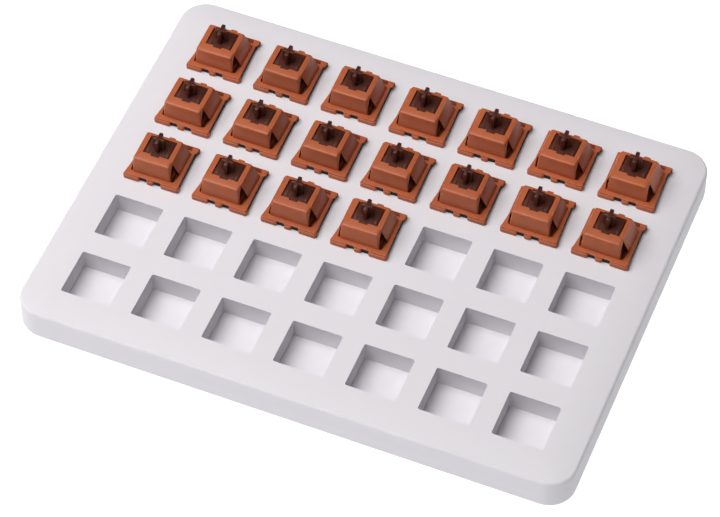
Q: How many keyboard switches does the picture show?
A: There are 18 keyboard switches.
